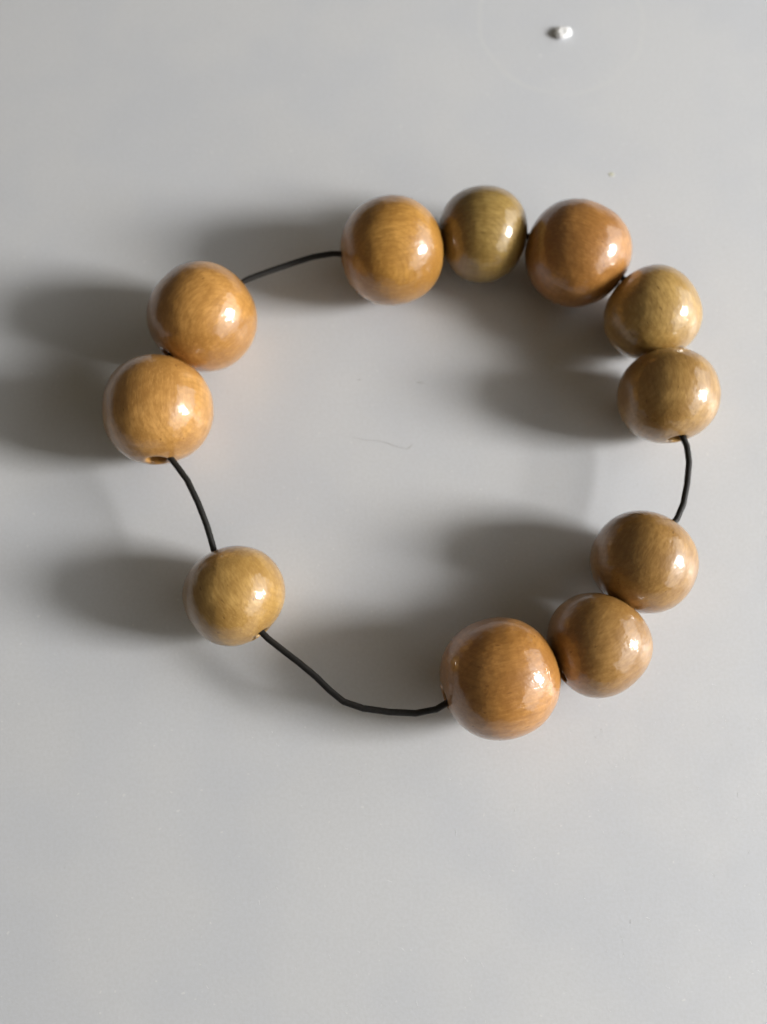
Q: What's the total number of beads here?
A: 11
